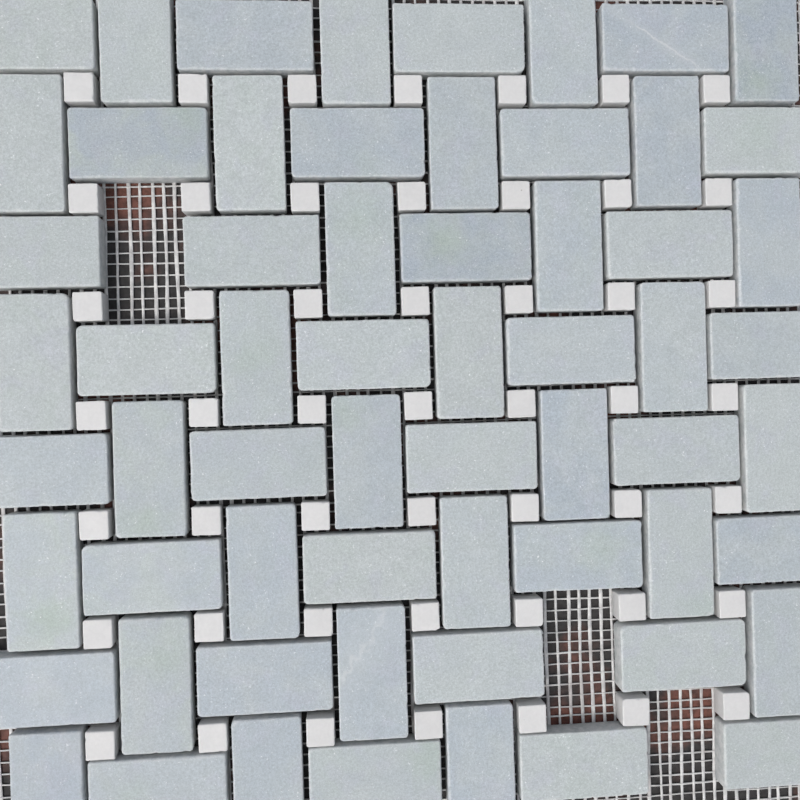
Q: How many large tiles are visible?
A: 61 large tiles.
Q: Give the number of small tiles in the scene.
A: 49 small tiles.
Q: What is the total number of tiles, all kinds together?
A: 110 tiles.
